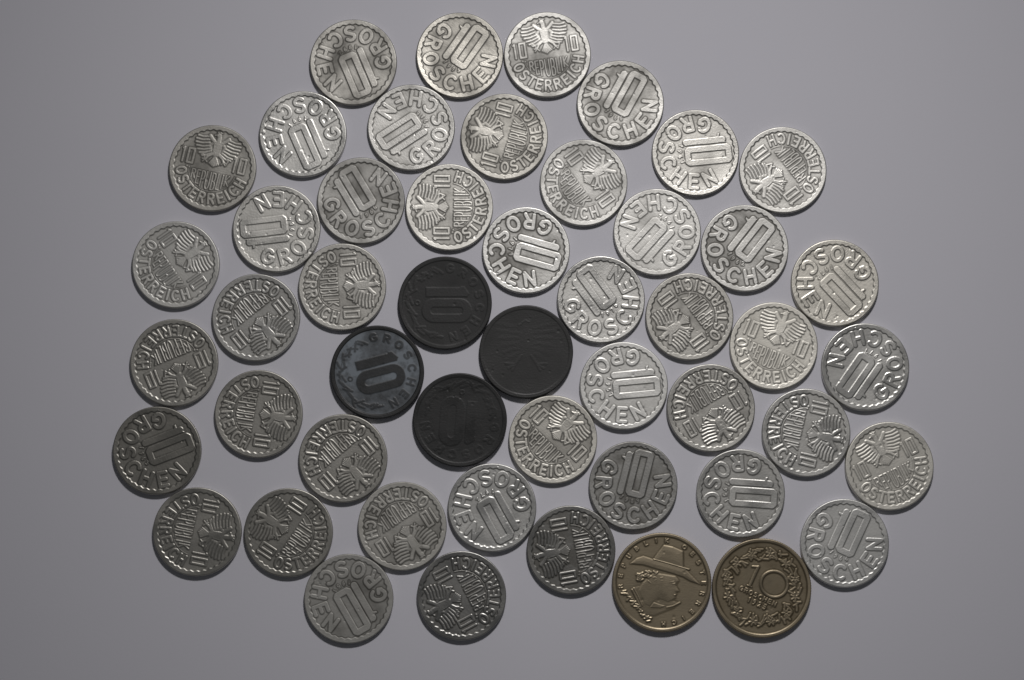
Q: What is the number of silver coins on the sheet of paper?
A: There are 44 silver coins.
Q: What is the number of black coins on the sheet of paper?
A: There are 4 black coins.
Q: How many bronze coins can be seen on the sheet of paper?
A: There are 2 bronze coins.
